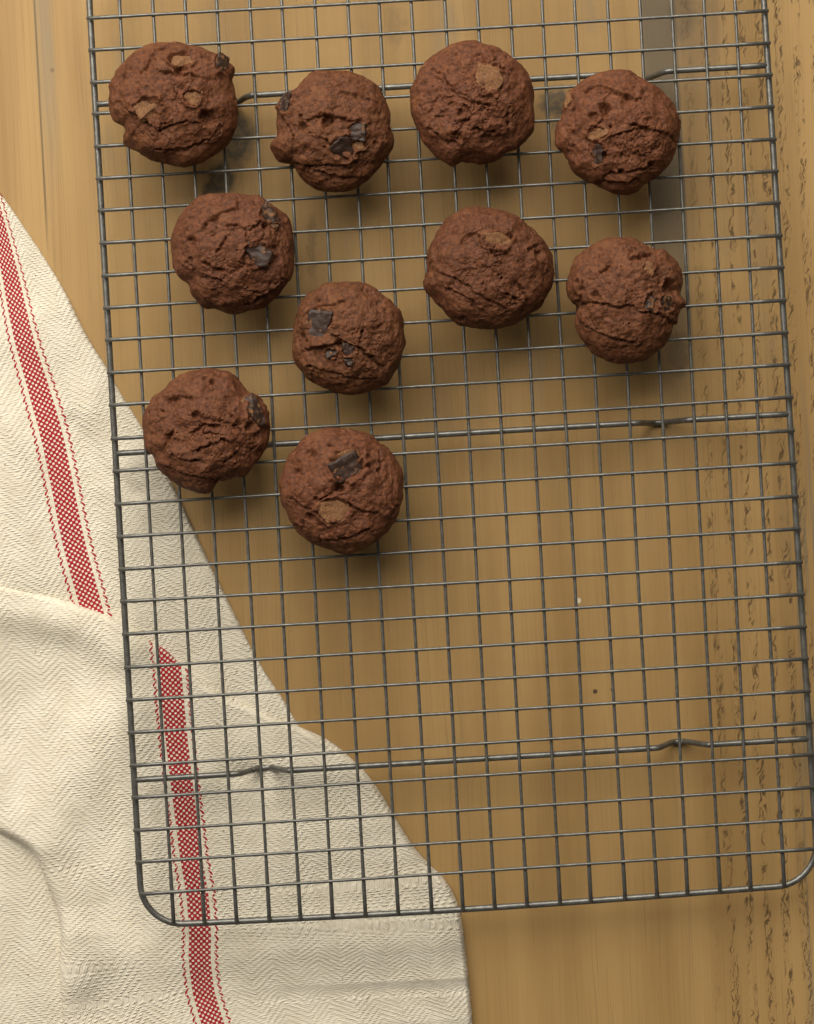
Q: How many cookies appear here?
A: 10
